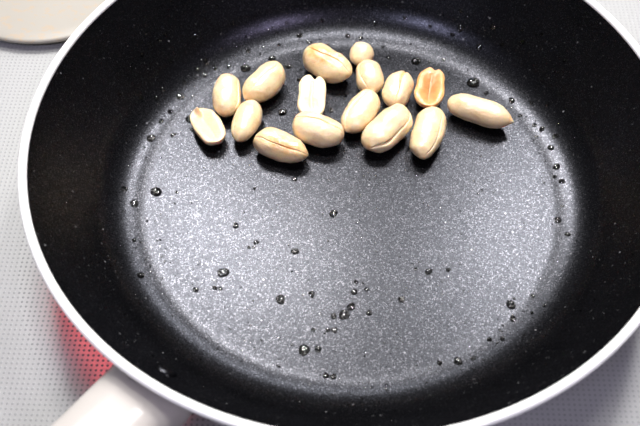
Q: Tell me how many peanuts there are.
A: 16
